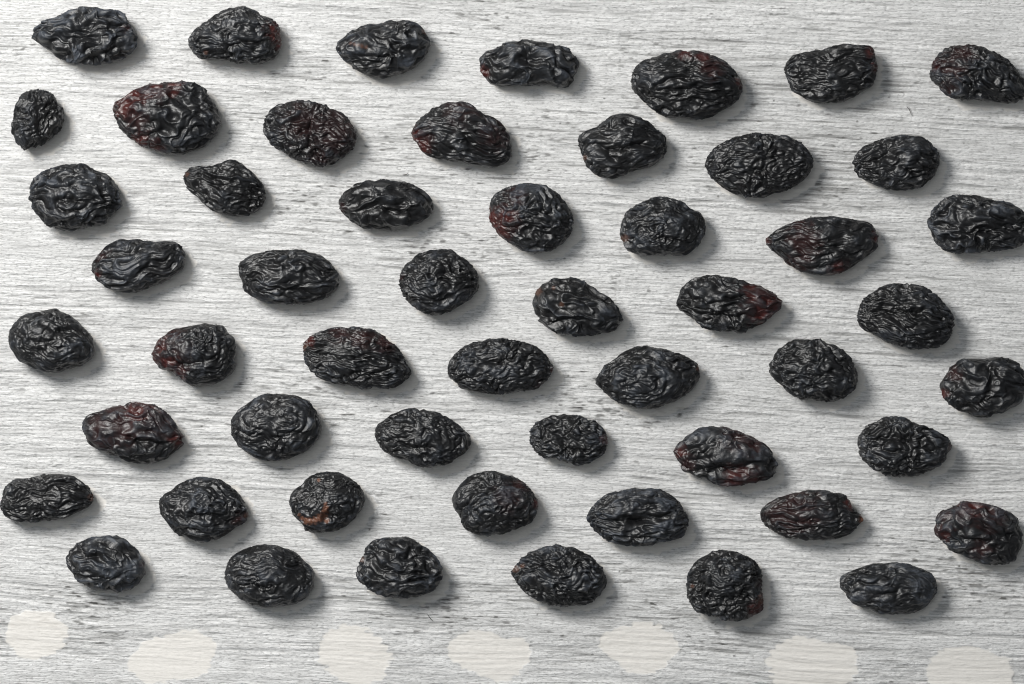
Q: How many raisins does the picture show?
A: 53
